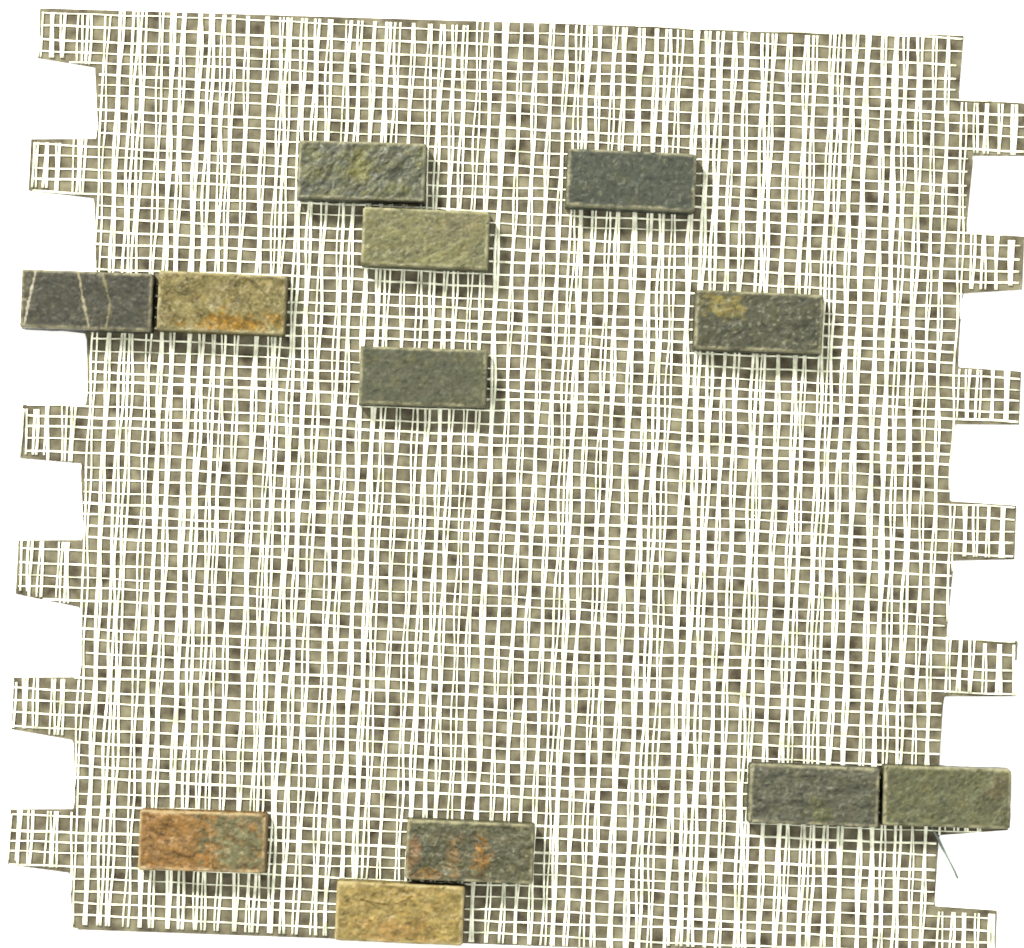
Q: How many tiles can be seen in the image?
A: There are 12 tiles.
